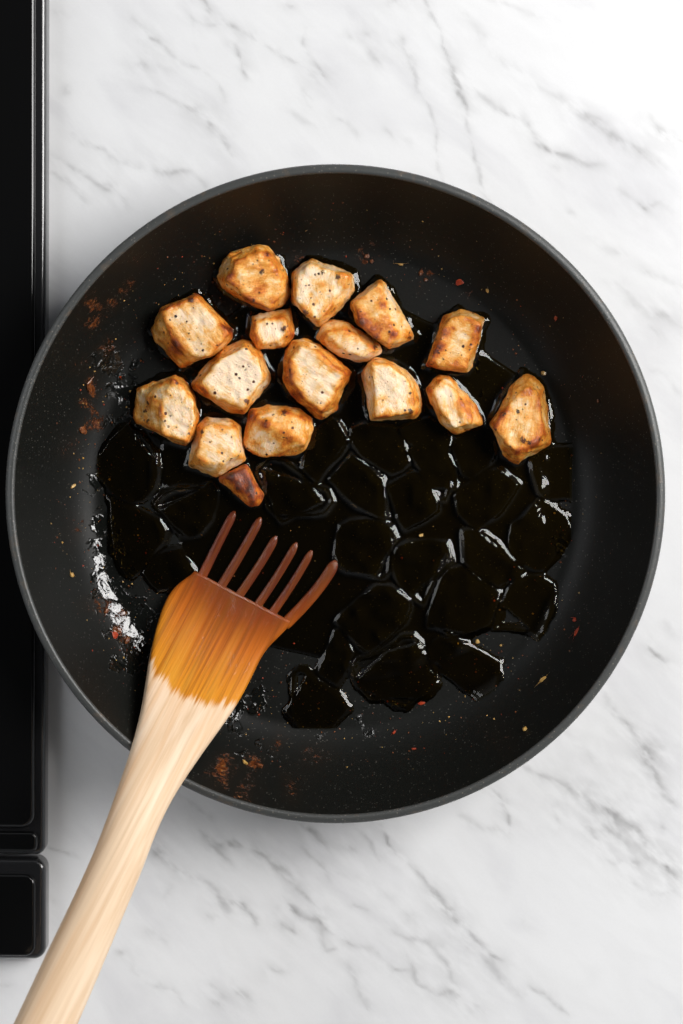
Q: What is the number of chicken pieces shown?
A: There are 16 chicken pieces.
